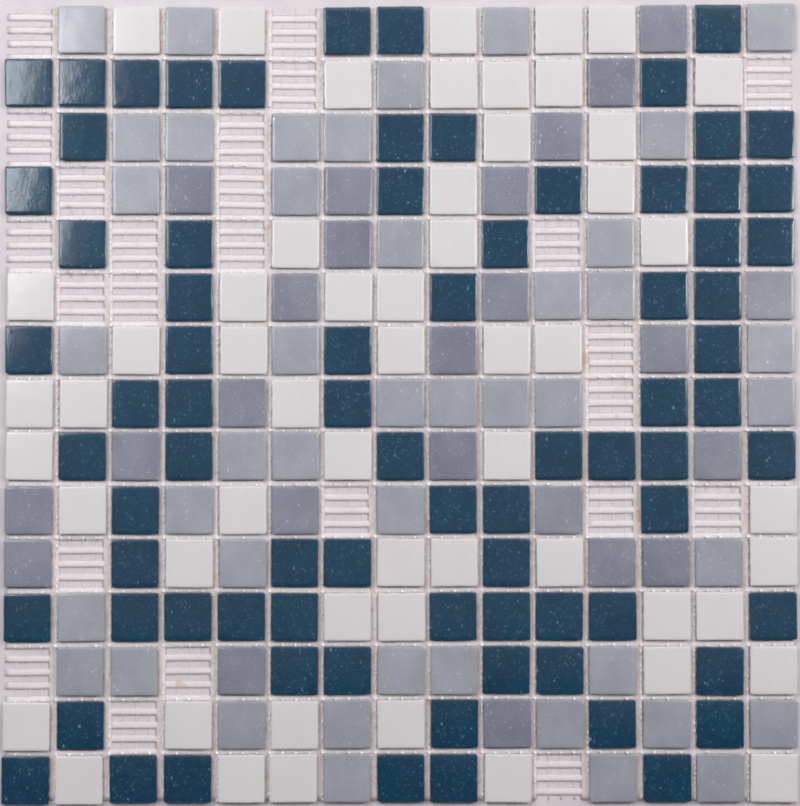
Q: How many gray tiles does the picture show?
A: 68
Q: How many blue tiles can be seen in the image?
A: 78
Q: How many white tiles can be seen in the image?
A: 55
